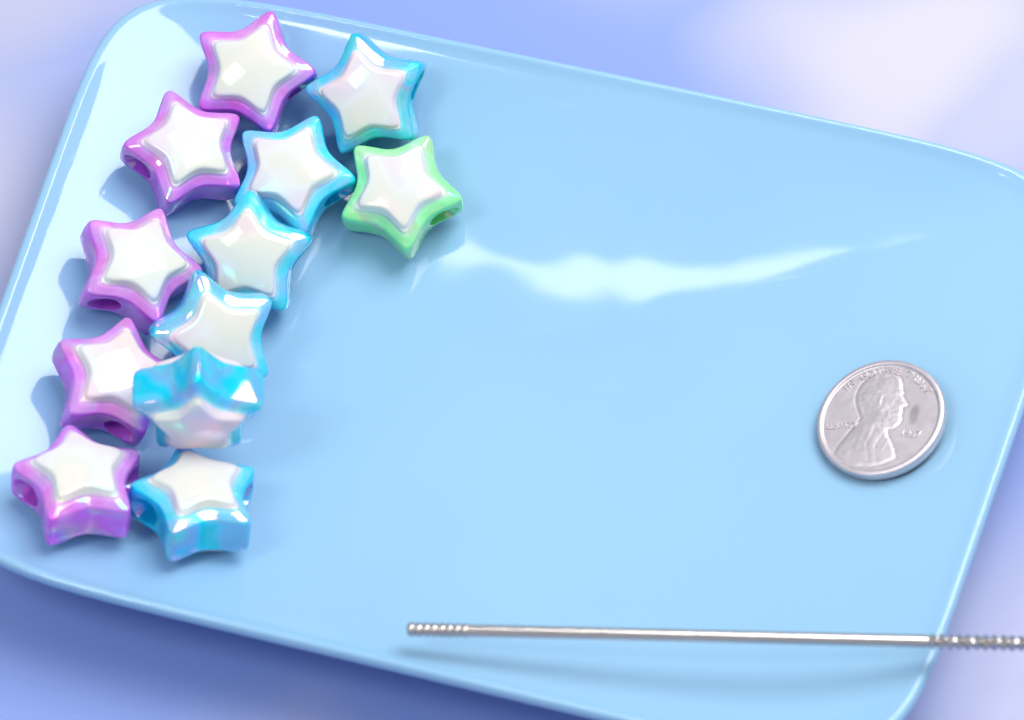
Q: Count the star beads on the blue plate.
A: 12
